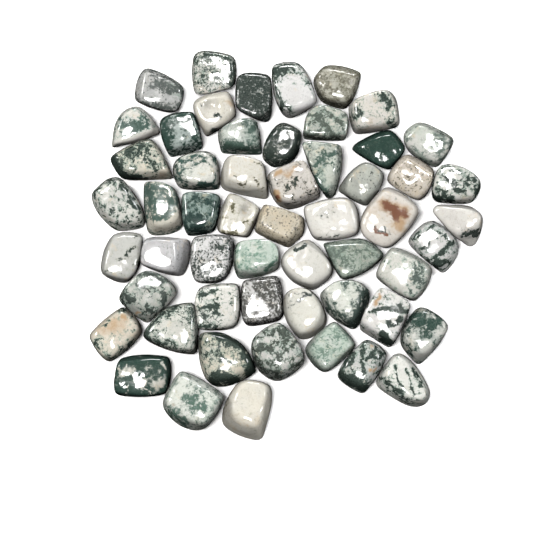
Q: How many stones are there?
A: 55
